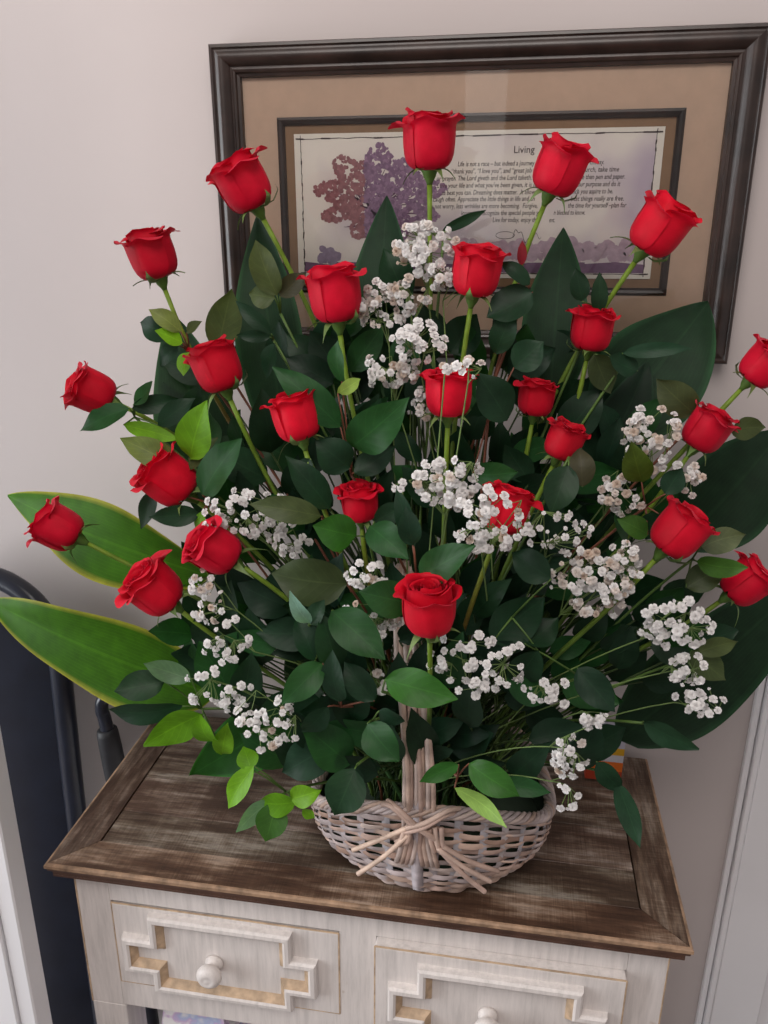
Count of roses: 25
